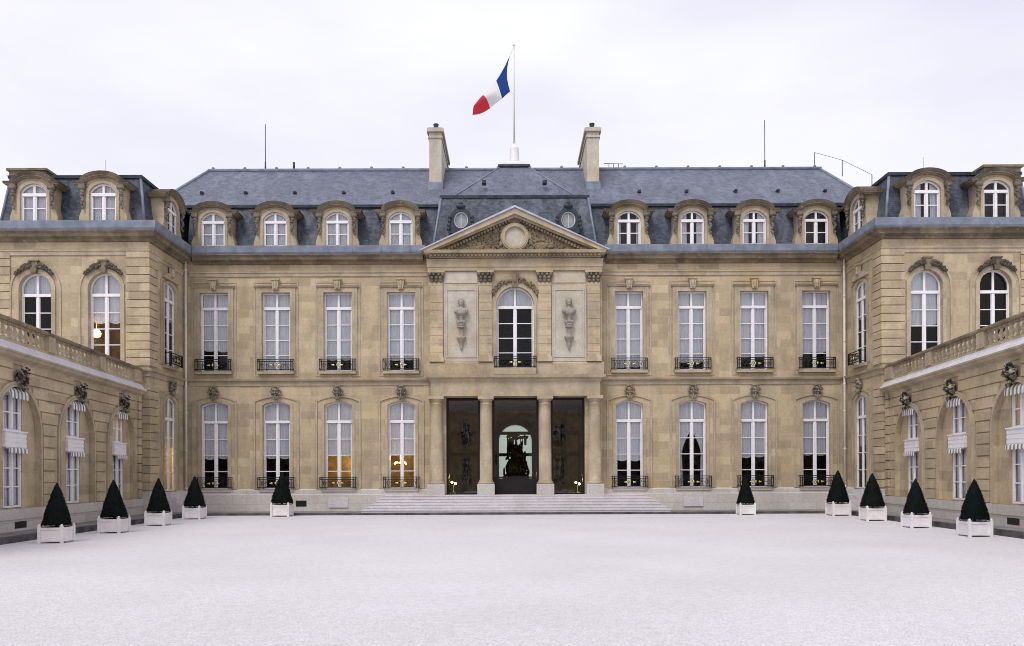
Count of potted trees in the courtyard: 10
